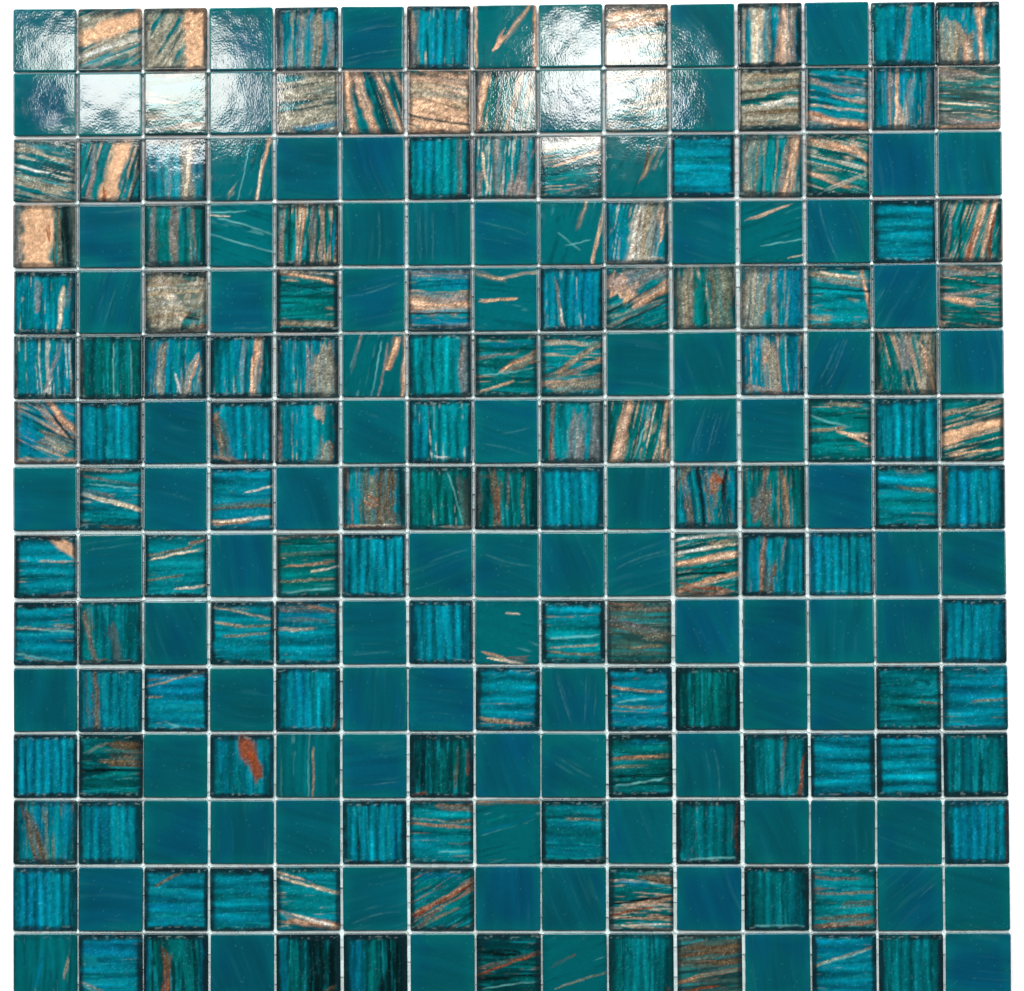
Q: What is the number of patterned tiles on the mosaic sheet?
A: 142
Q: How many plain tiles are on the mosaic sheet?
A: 83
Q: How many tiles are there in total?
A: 225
